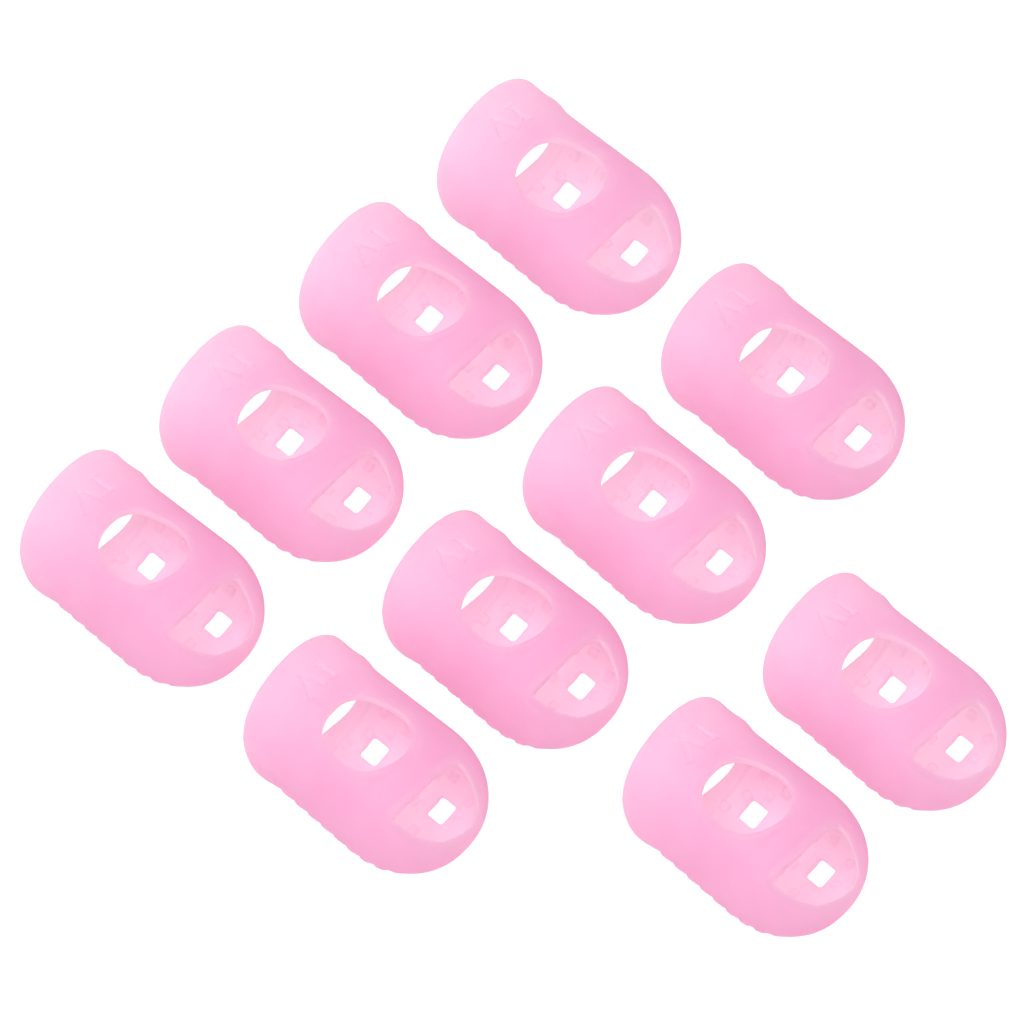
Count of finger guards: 10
